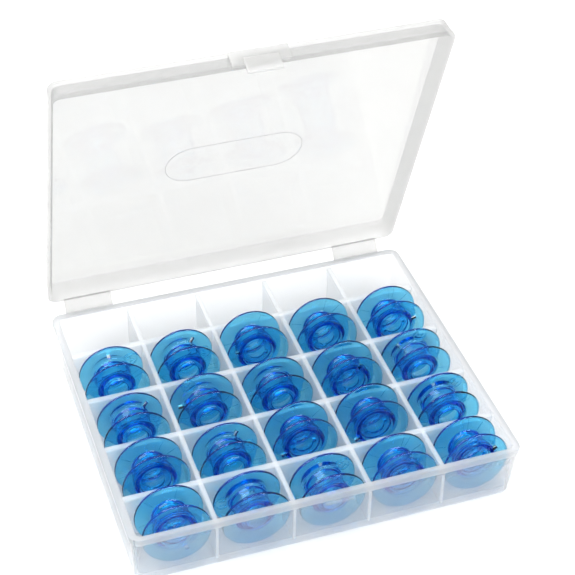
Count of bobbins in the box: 20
